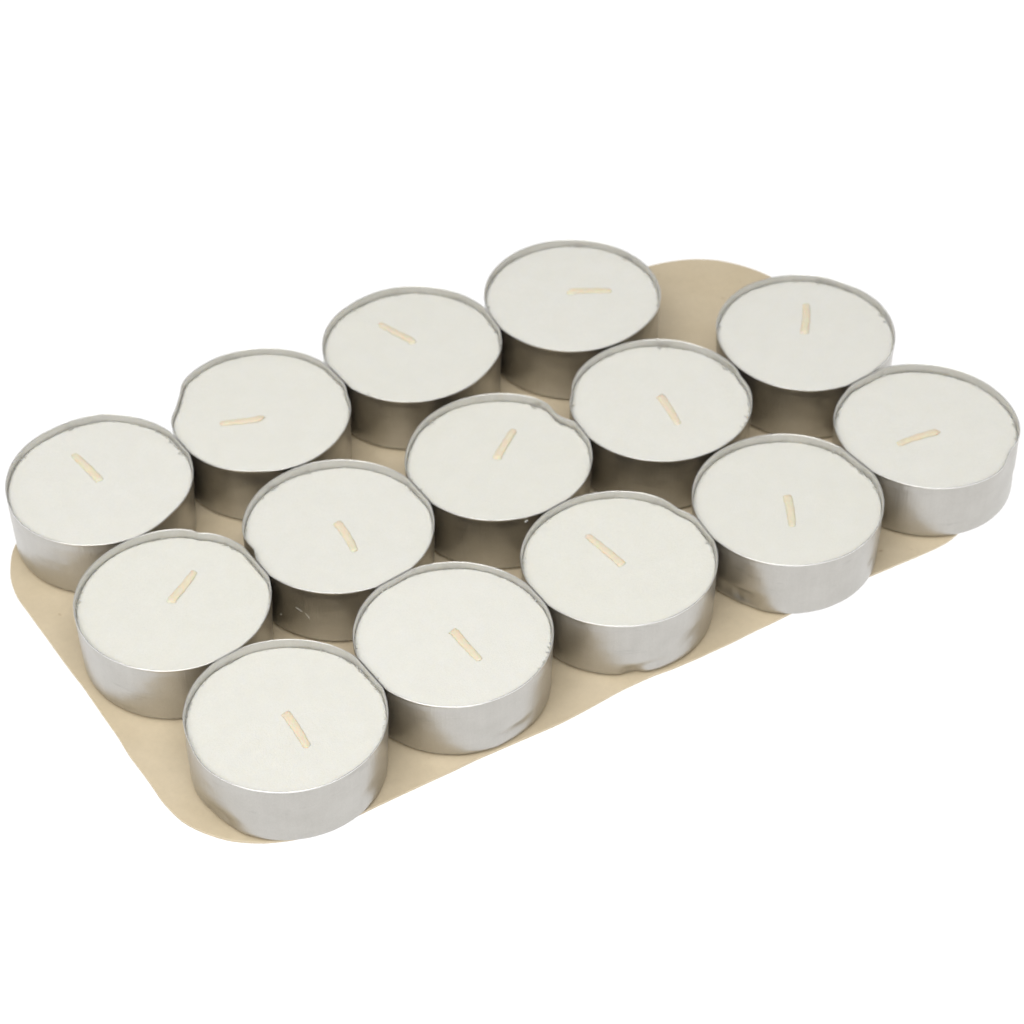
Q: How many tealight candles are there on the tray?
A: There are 14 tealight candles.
